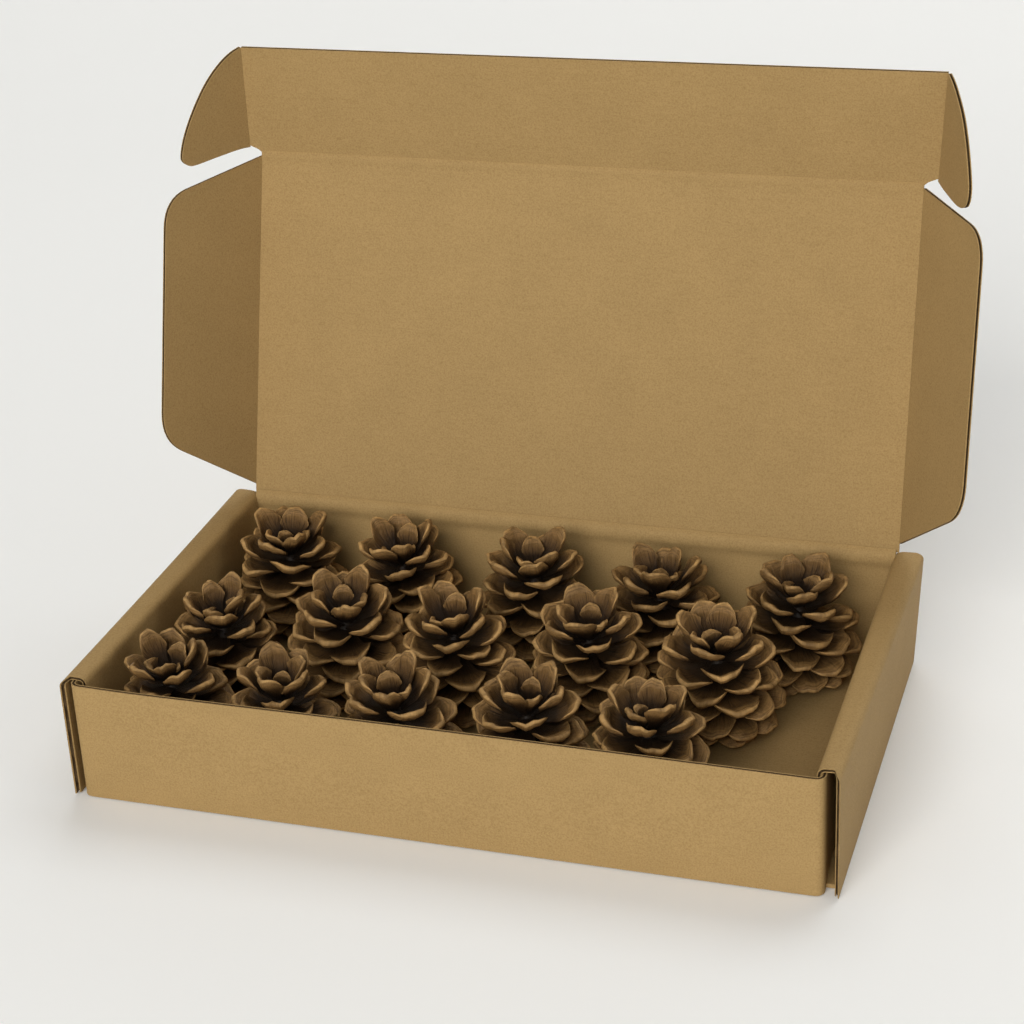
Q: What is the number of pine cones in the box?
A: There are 15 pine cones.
